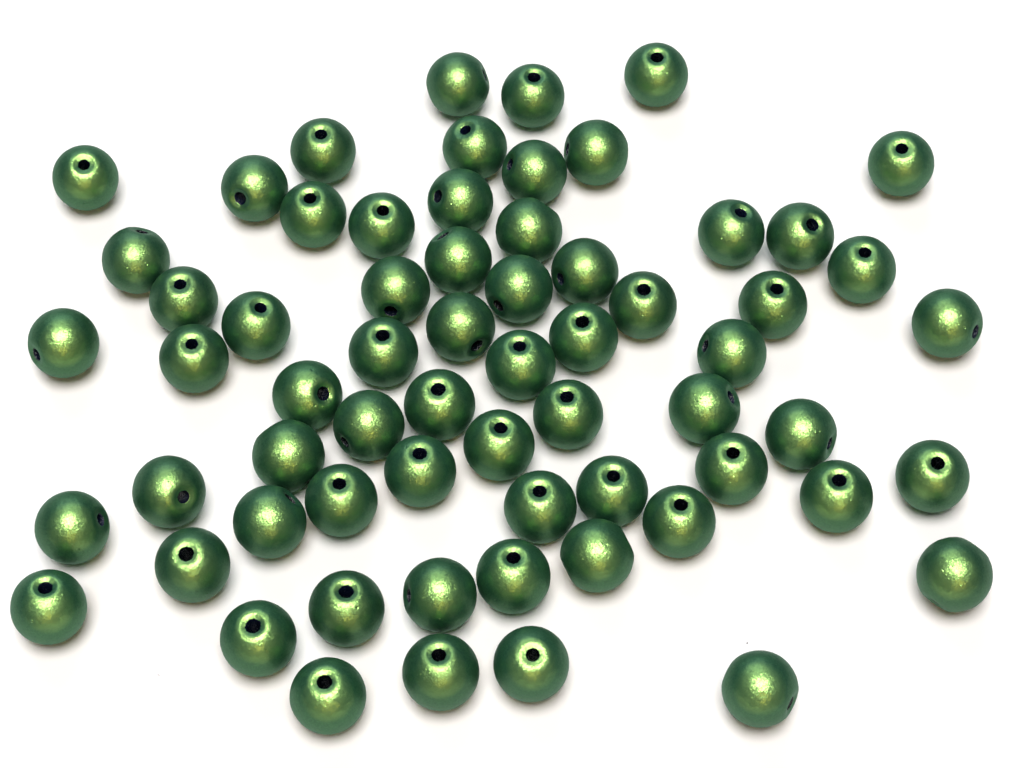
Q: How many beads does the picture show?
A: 65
